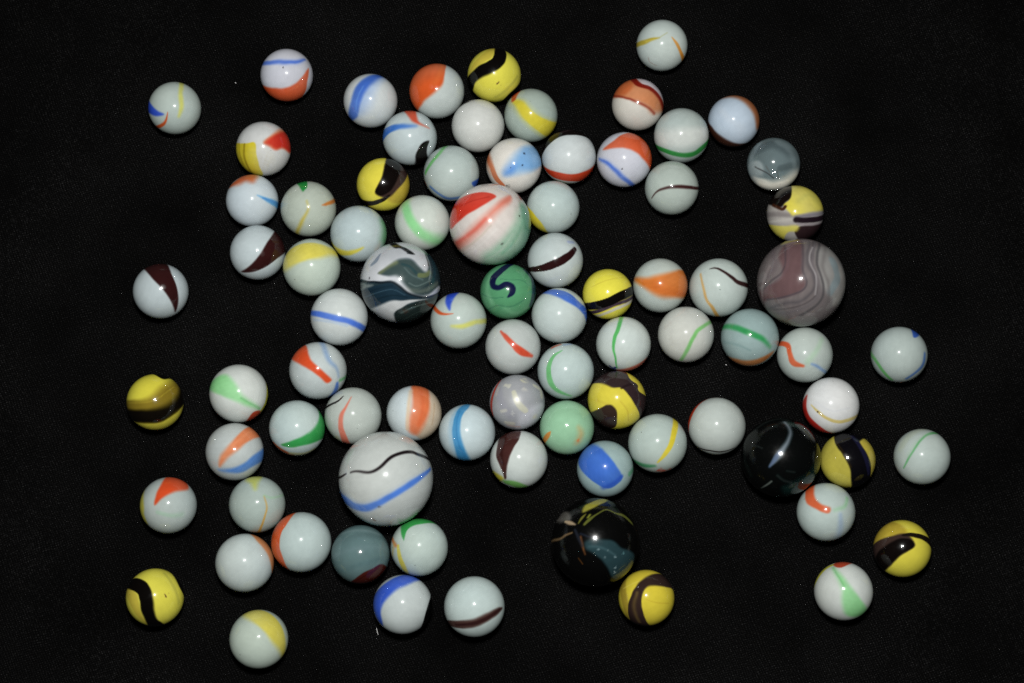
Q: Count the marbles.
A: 82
